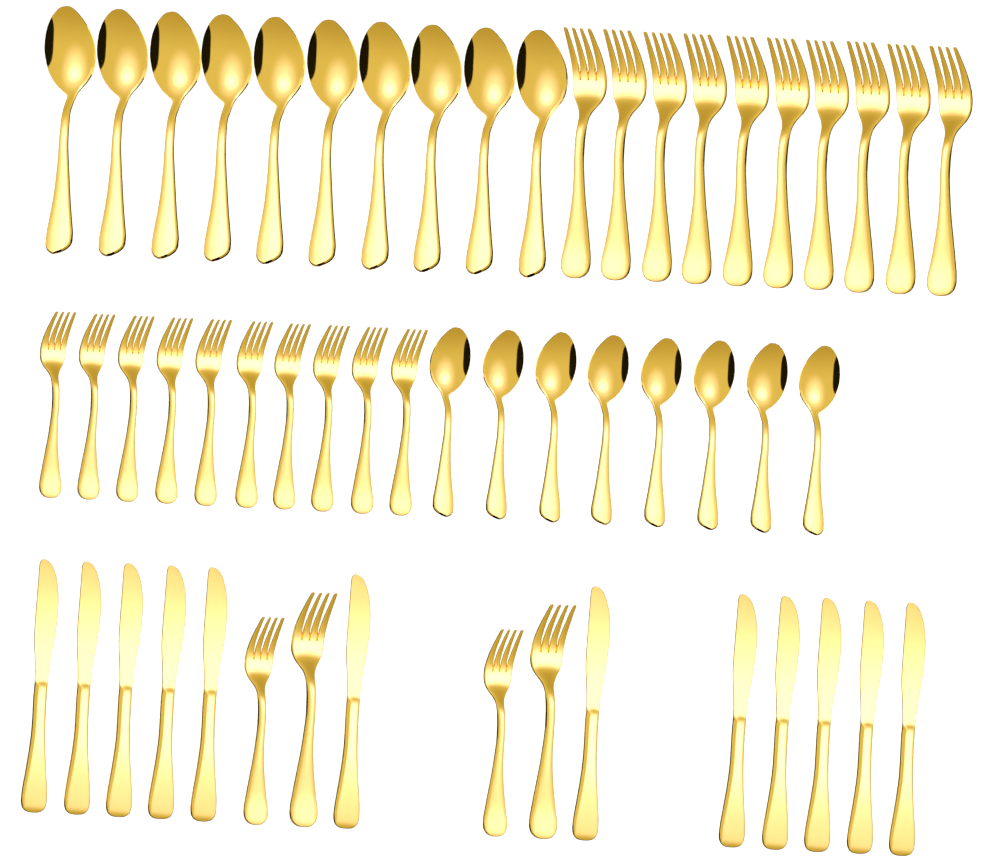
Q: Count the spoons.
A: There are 18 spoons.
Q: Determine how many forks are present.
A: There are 24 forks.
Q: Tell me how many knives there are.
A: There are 12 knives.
